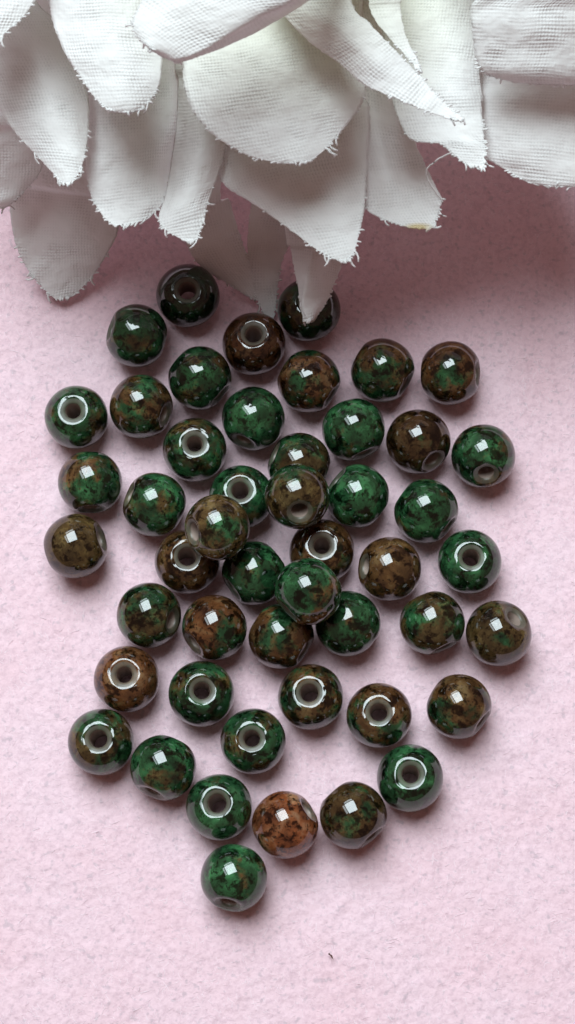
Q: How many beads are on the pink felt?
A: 49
